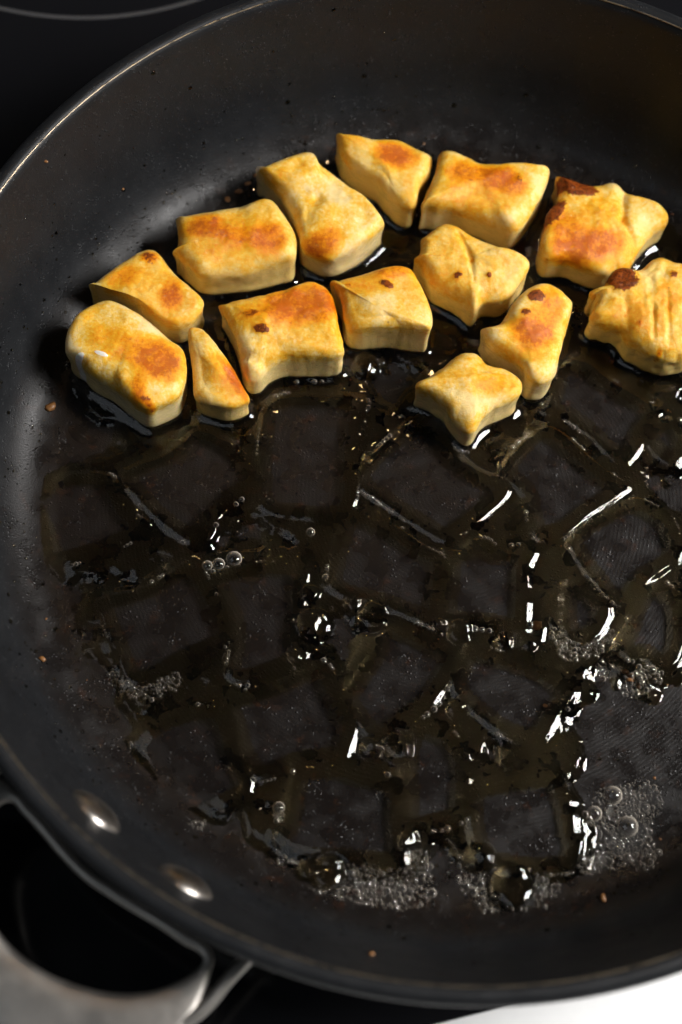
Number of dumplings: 14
